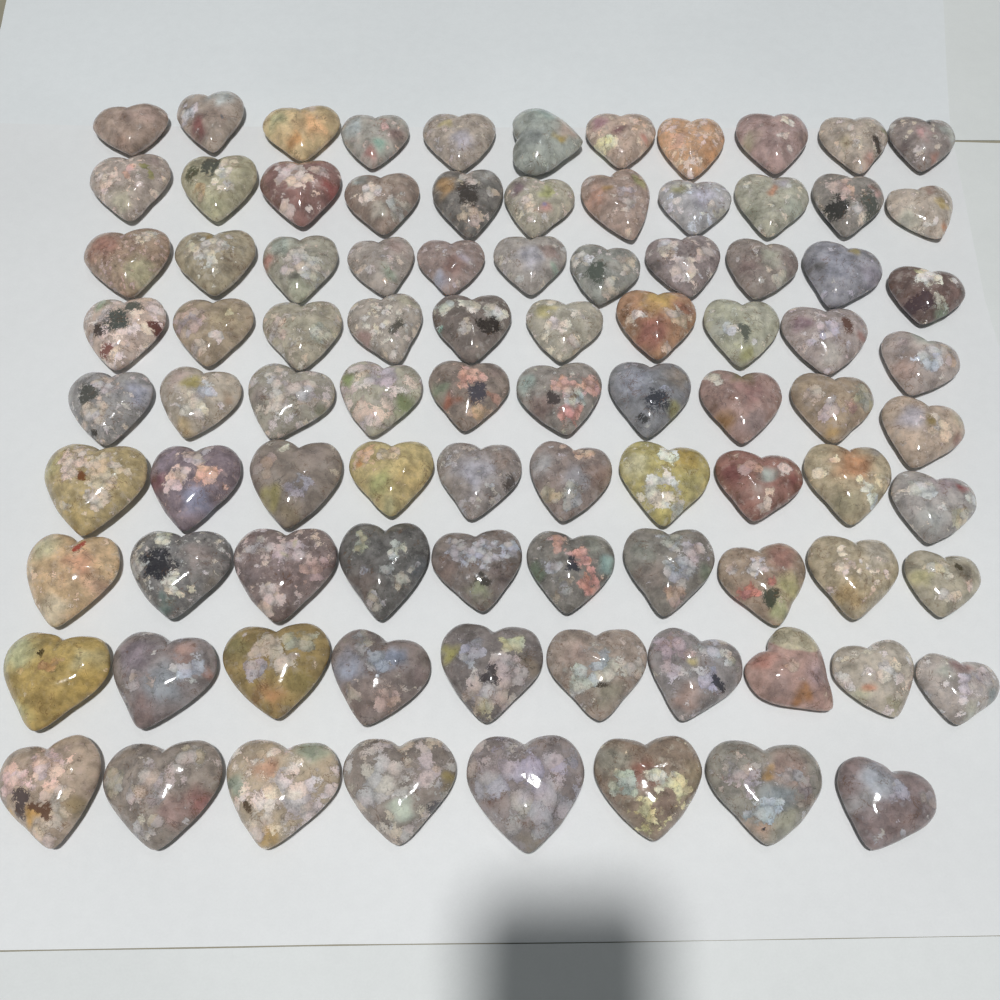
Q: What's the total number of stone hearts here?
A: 91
